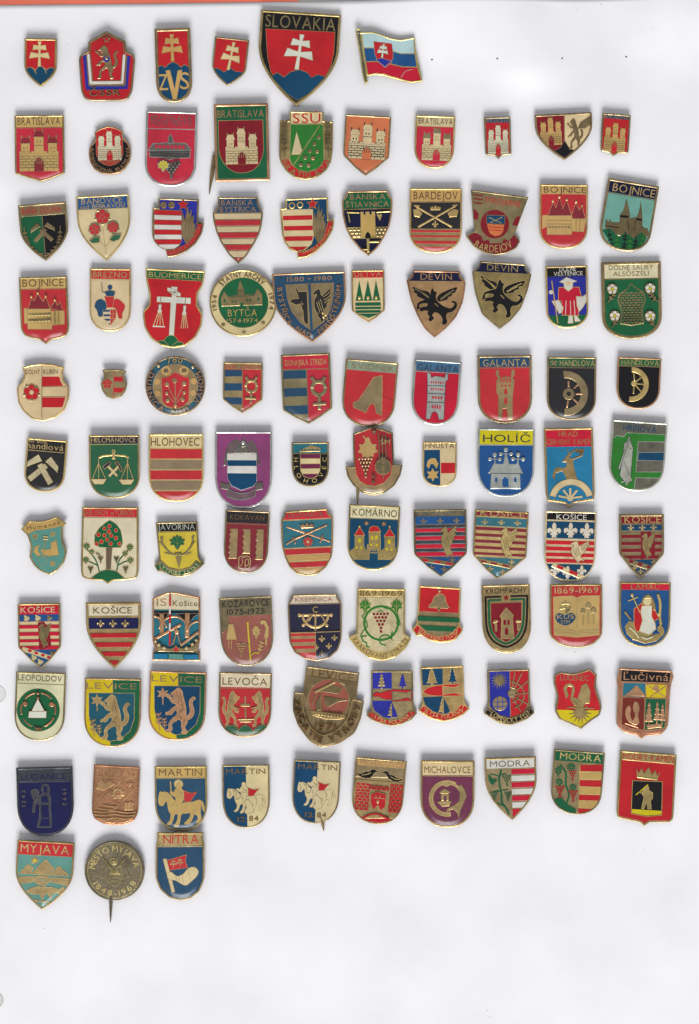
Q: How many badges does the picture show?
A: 99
